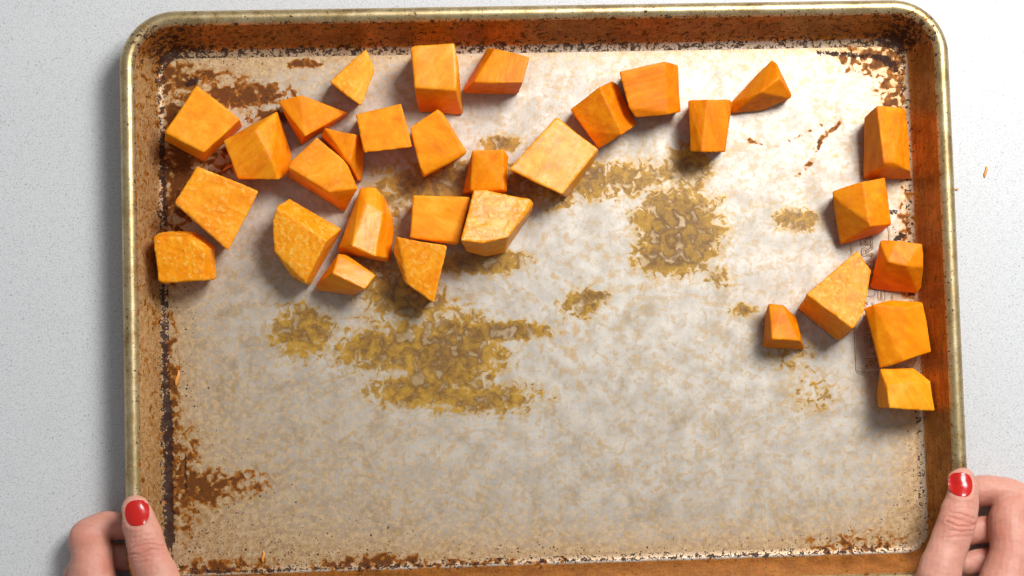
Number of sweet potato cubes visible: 31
